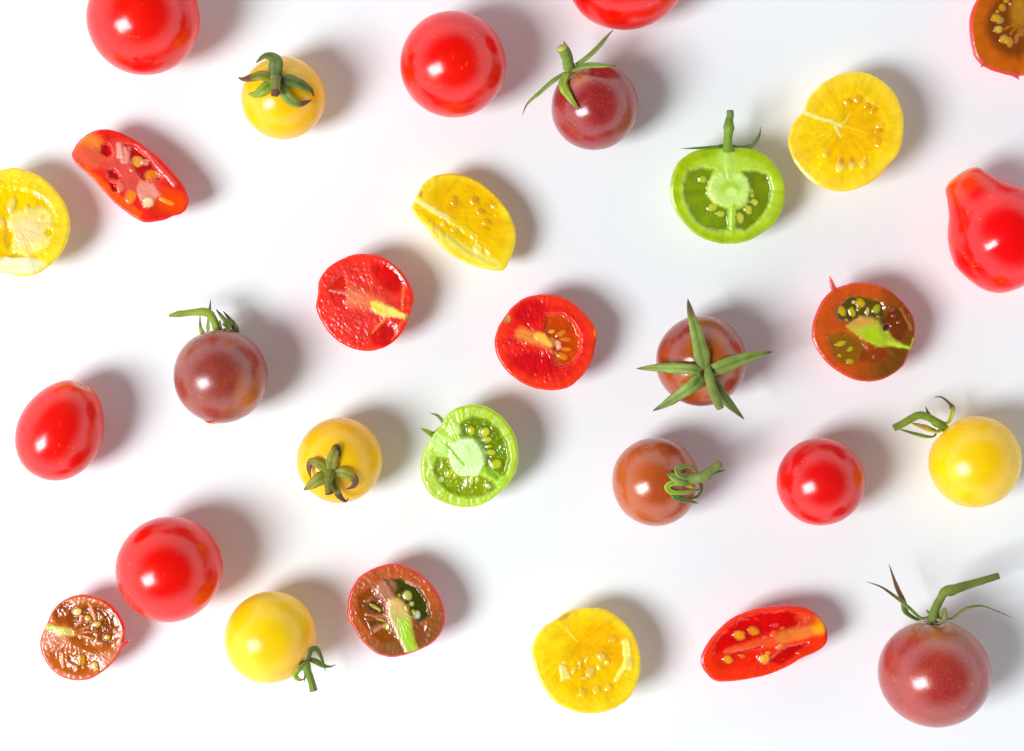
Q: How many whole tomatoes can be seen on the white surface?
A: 16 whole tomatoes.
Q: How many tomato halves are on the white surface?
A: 14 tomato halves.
